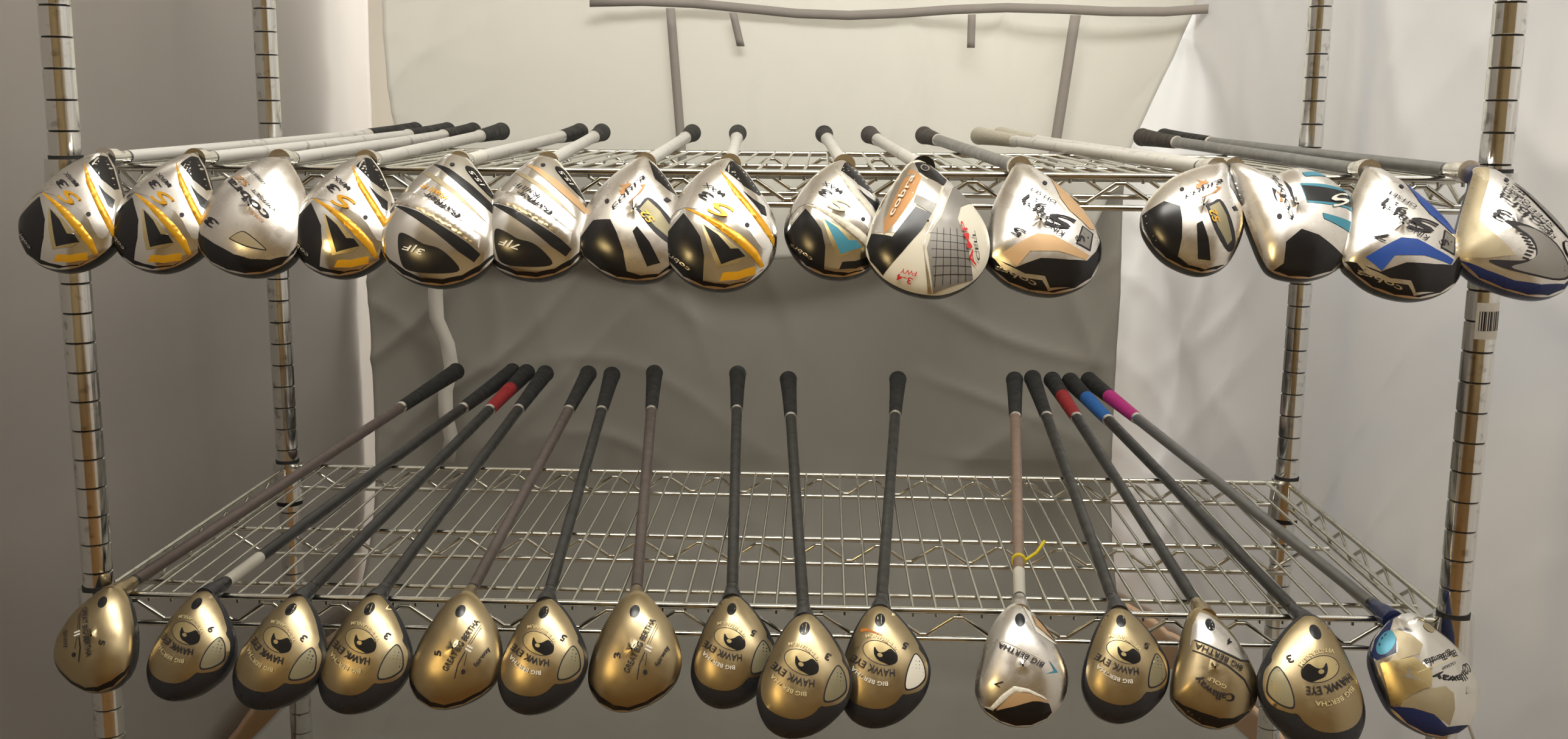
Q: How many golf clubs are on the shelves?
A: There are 30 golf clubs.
